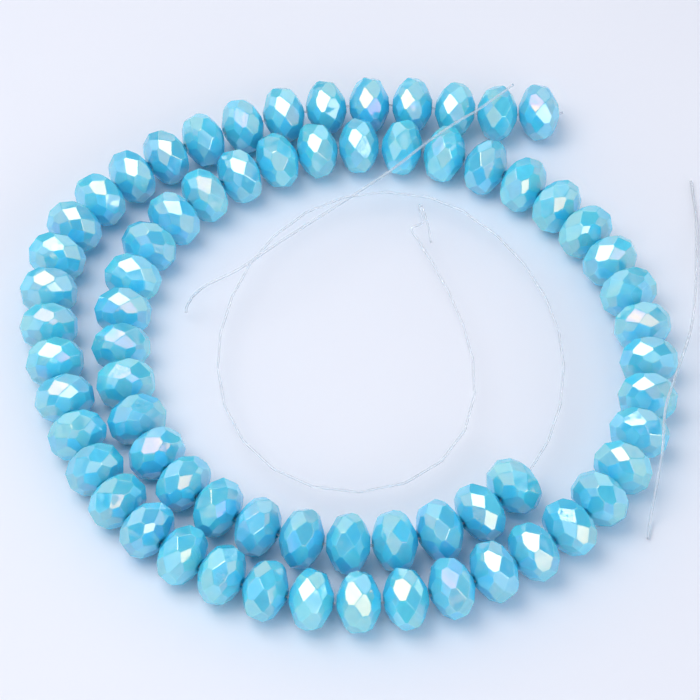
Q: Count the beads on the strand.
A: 68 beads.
